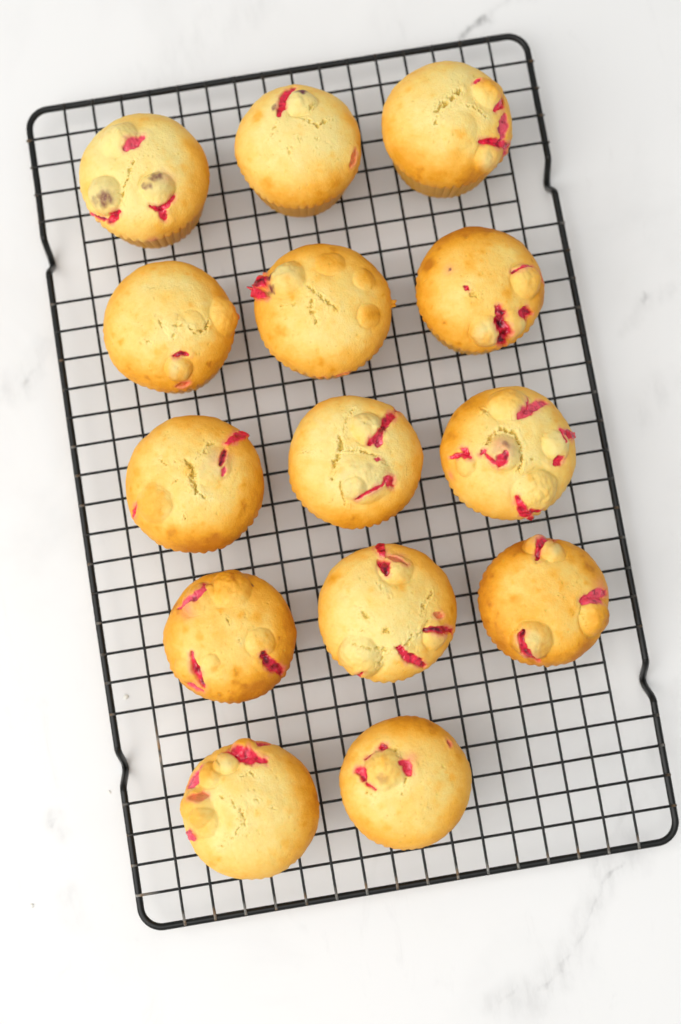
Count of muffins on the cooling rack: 14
